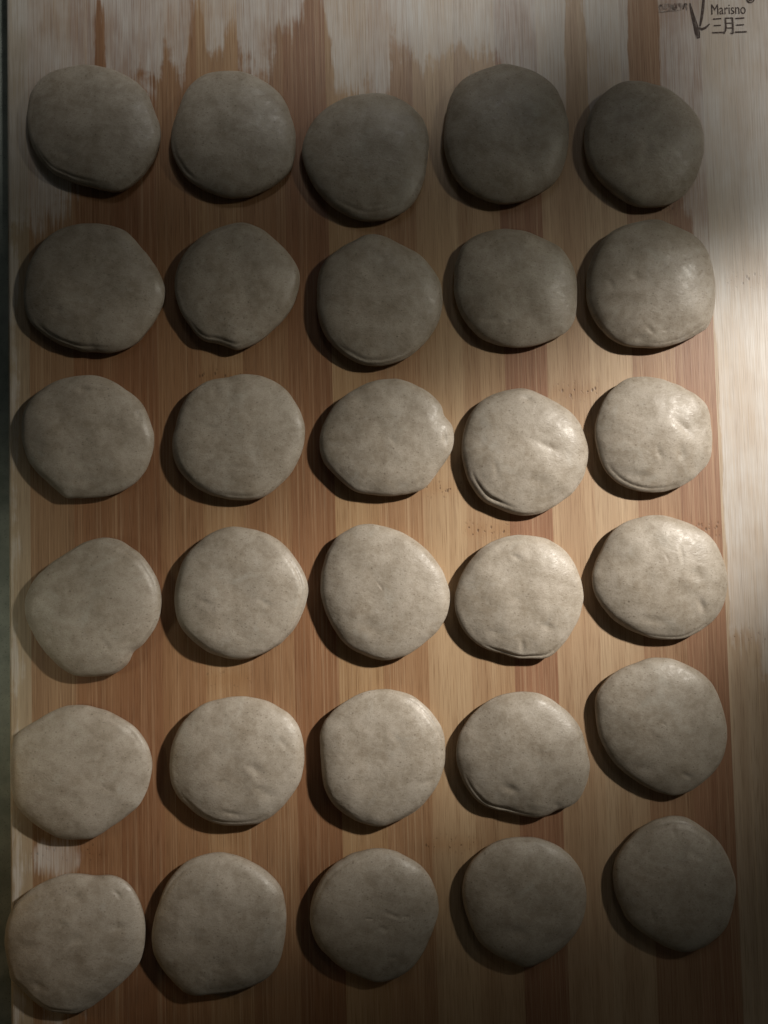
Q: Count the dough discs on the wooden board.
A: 30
